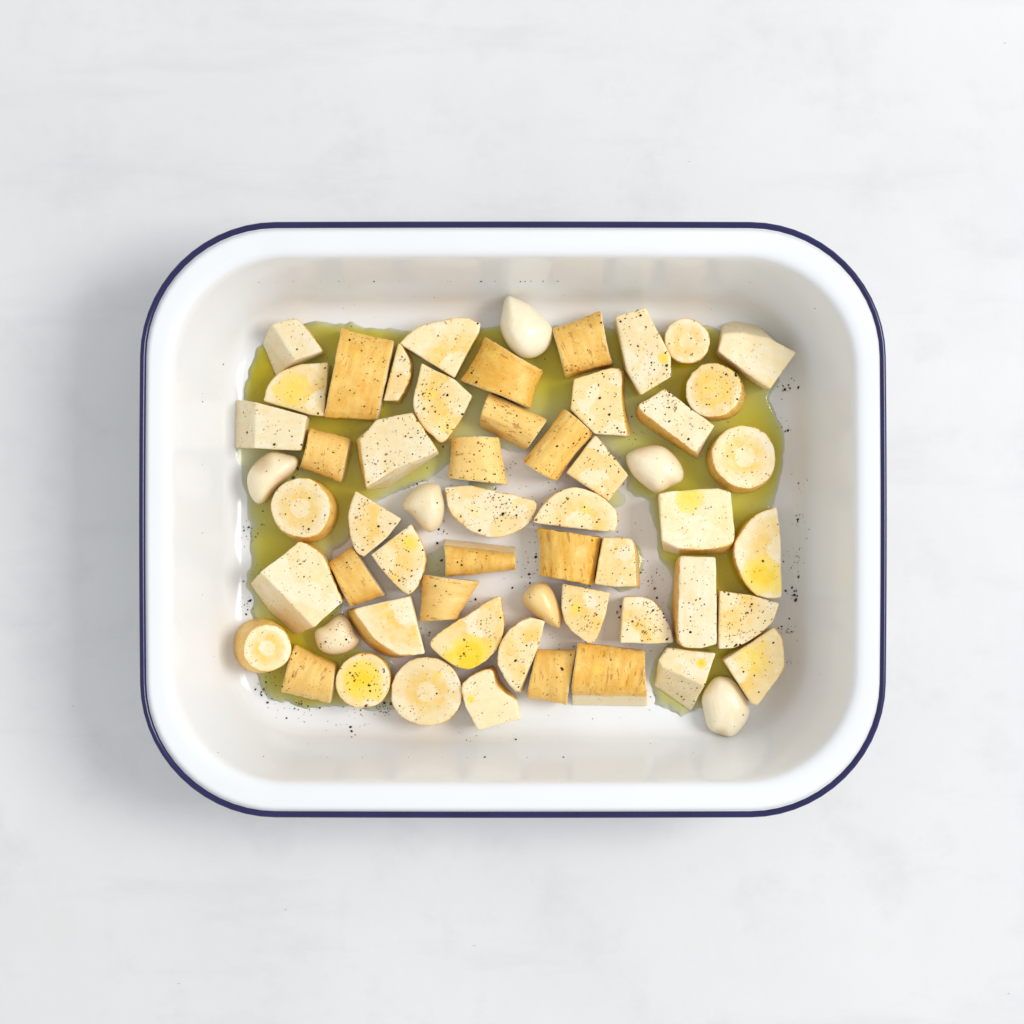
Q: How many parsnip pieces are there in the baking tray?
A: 51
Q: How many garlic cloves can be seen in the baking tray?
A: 7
